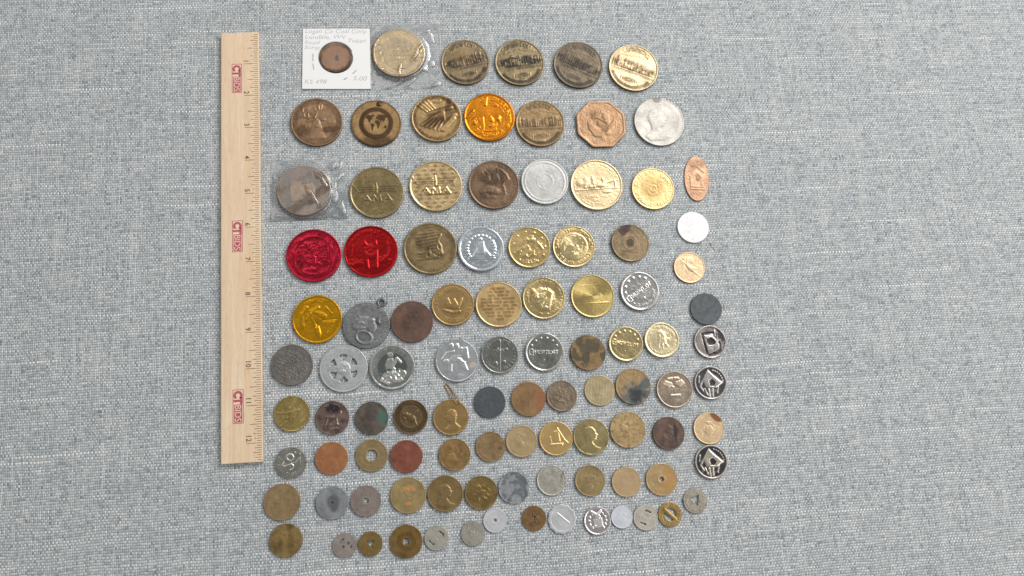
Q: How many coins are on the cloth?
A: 99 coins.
